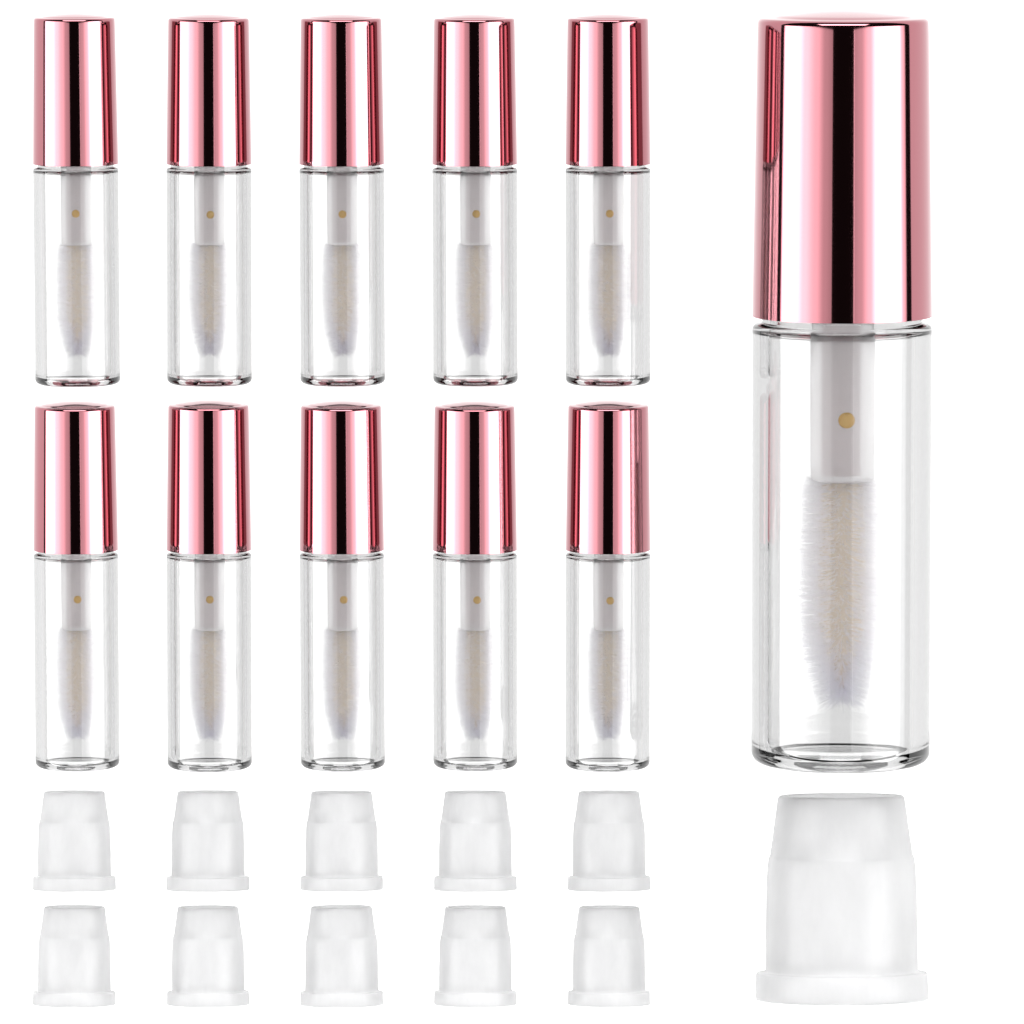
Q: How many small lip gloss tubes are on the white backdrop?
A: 10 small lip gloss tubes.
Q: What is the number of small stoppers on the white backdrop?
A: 10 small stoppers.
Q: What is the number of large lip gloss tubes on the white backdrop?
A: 1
